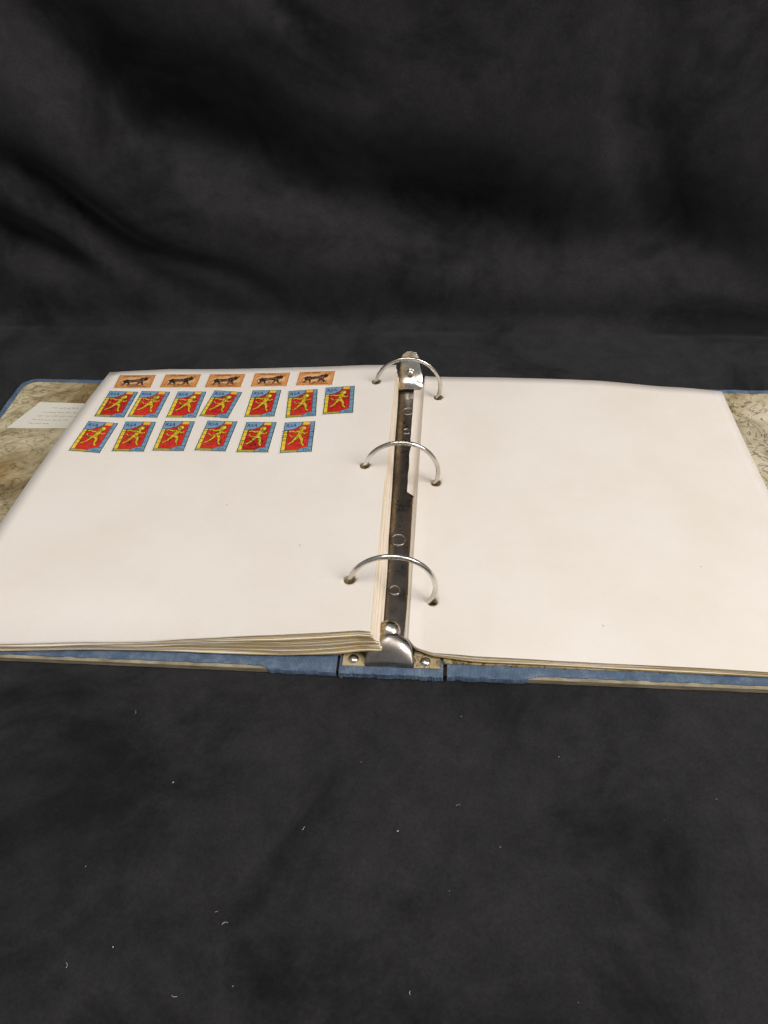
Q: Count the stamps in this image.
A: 18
